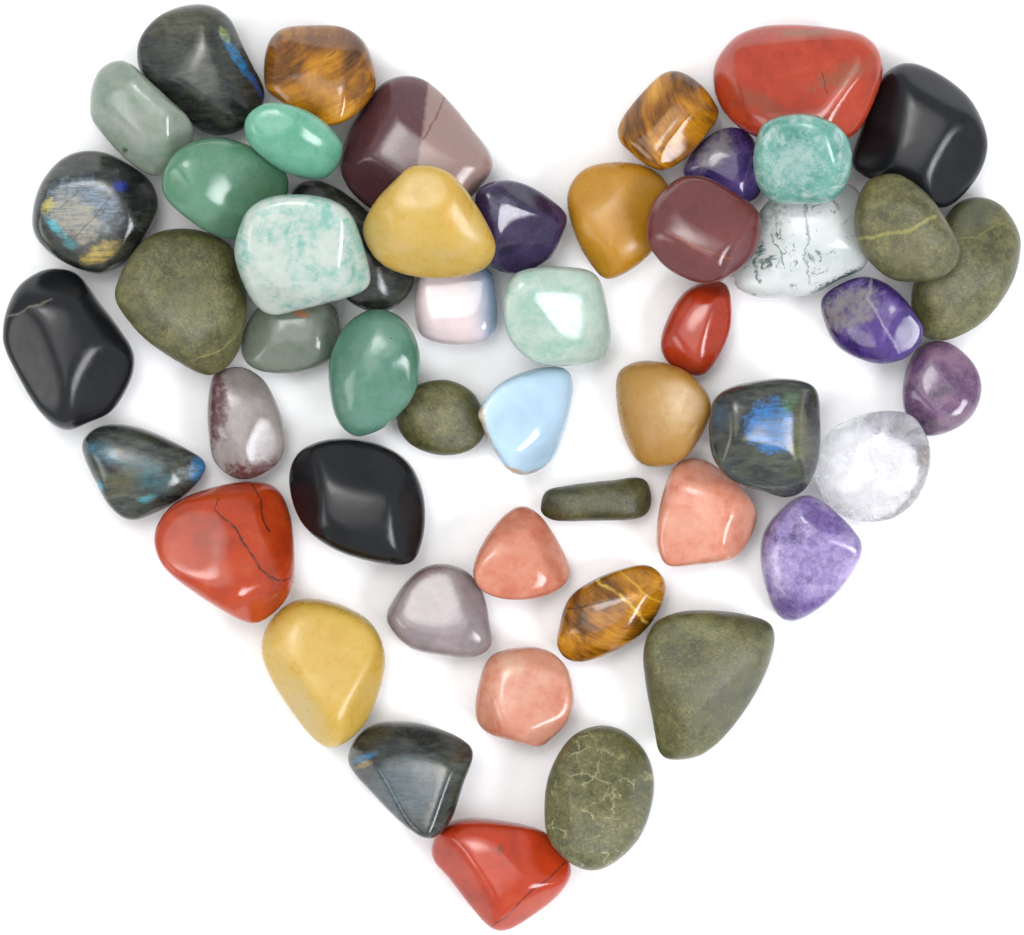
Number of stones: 51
